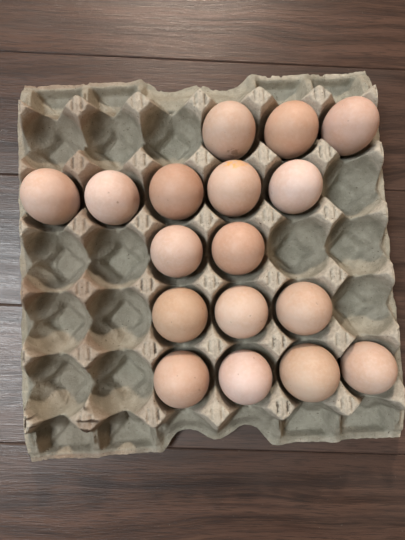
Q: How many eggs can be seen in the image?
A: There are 17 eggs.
